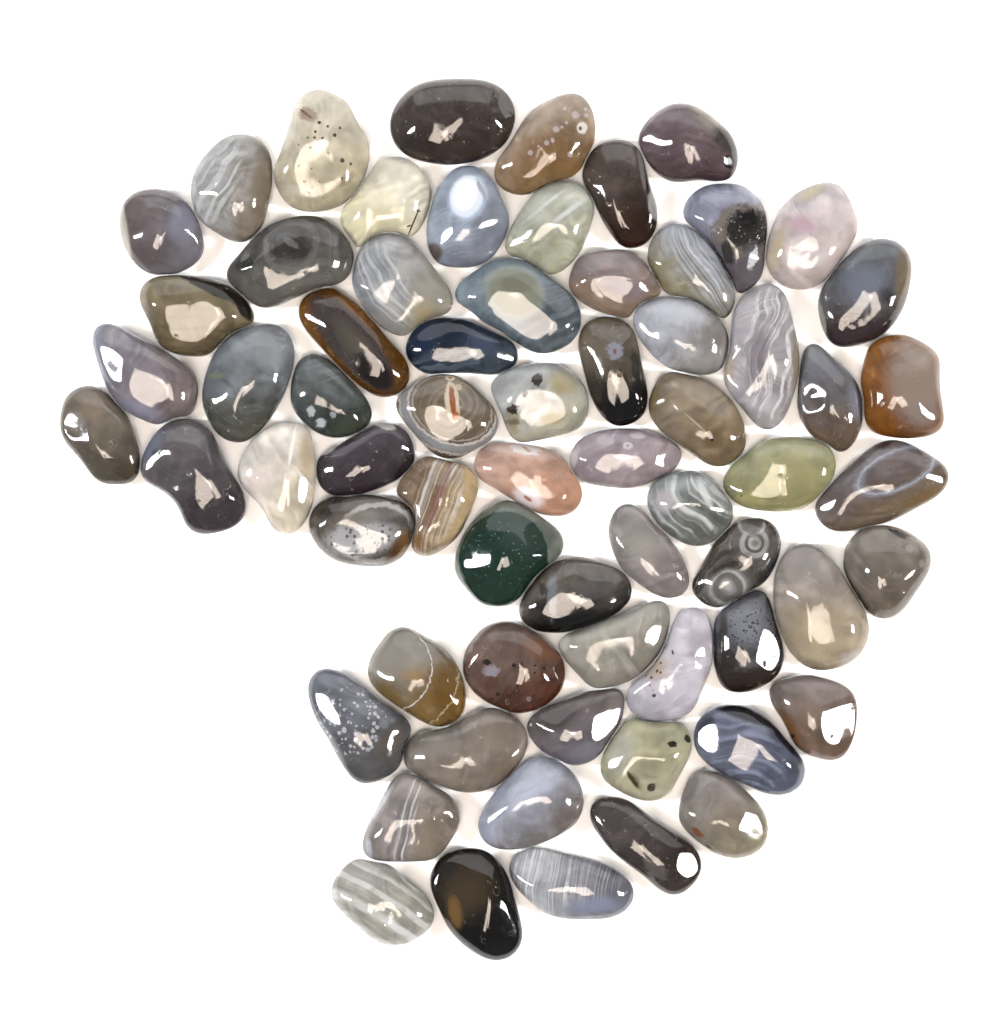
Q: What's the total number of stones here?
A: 67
